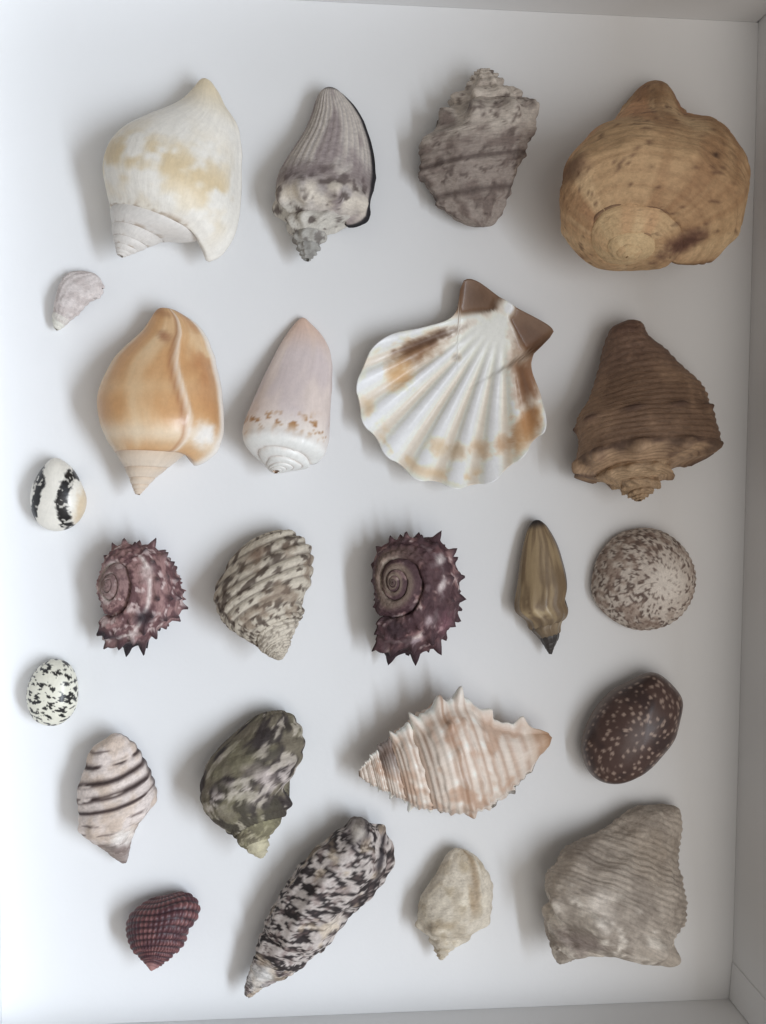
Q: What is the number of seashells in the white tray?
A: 24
